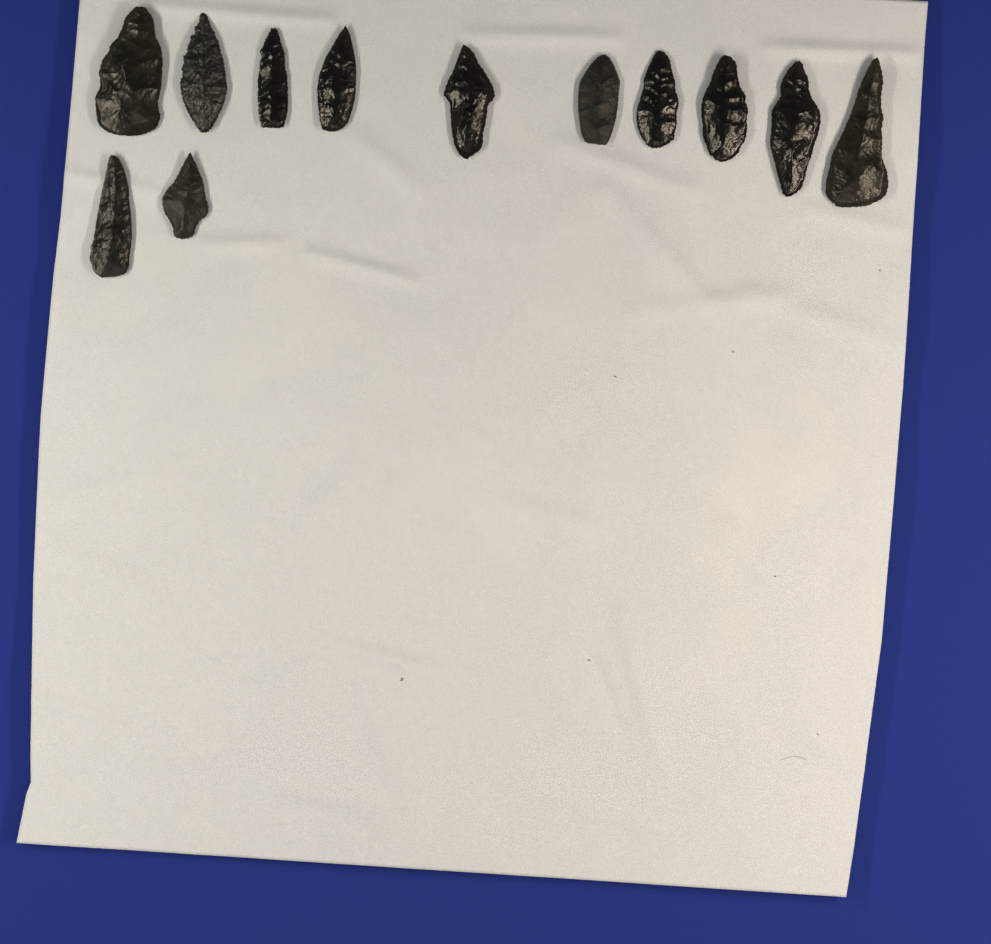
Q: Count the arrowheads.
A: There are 12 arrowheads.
